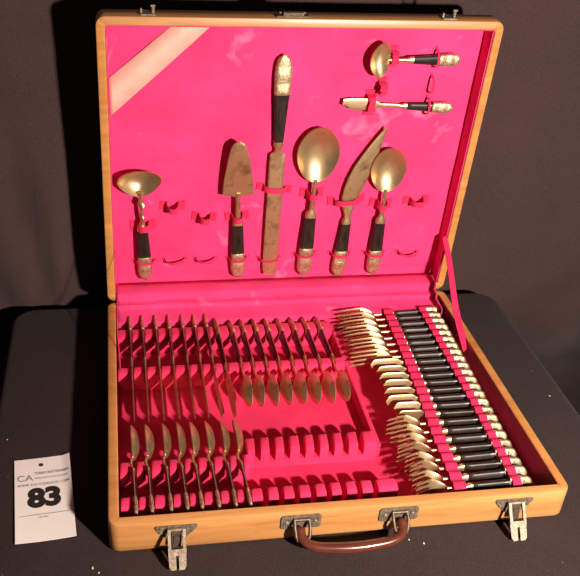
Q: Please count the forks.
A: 16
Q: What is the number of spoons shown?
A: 20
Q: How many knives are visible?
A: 19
